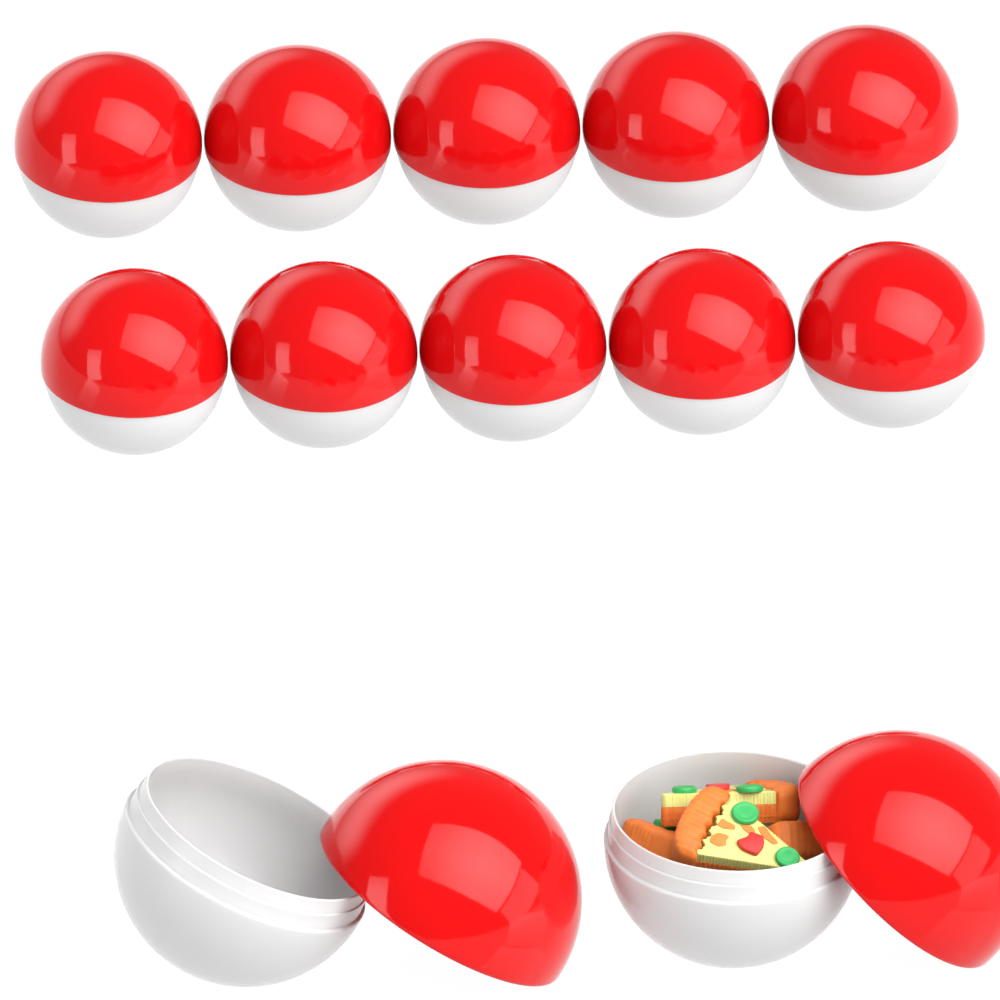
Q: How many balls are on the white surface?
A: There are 10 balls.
